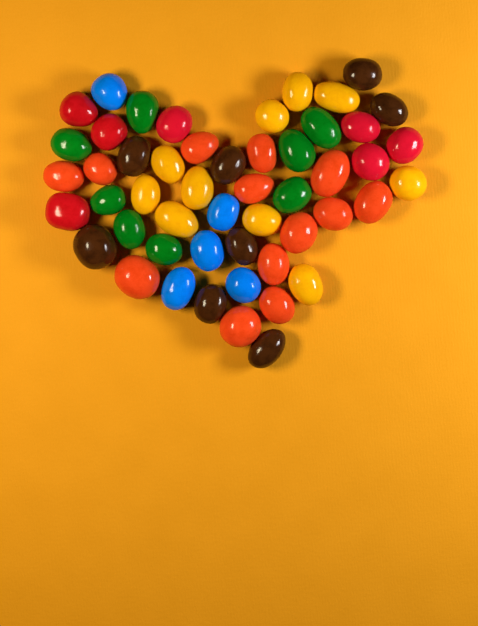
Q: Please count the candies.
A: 51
